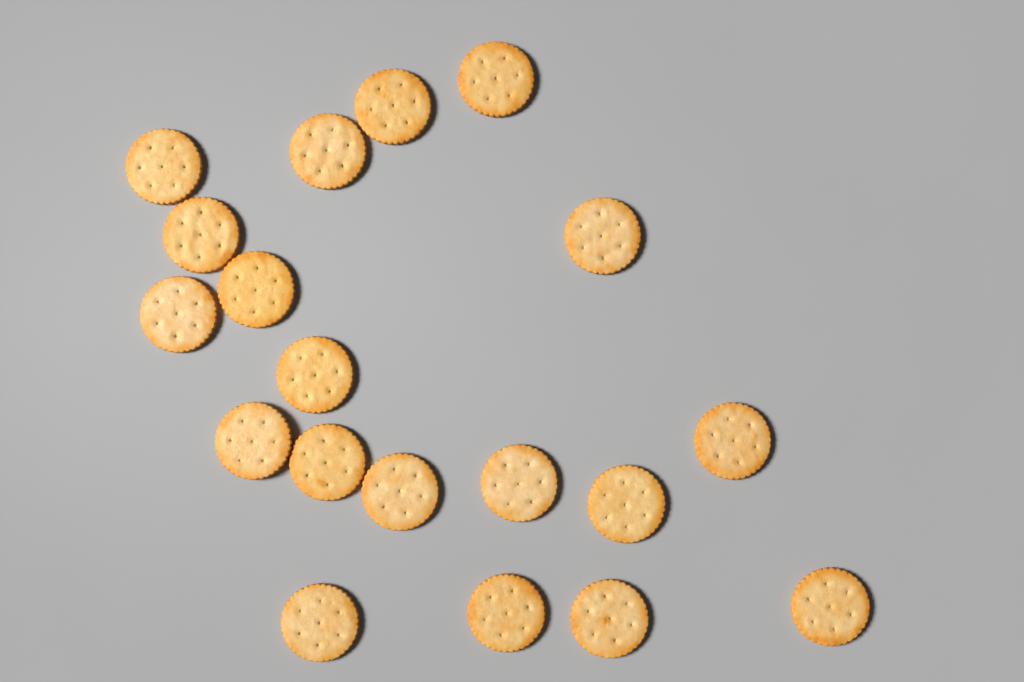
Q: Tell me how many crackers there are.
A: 19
